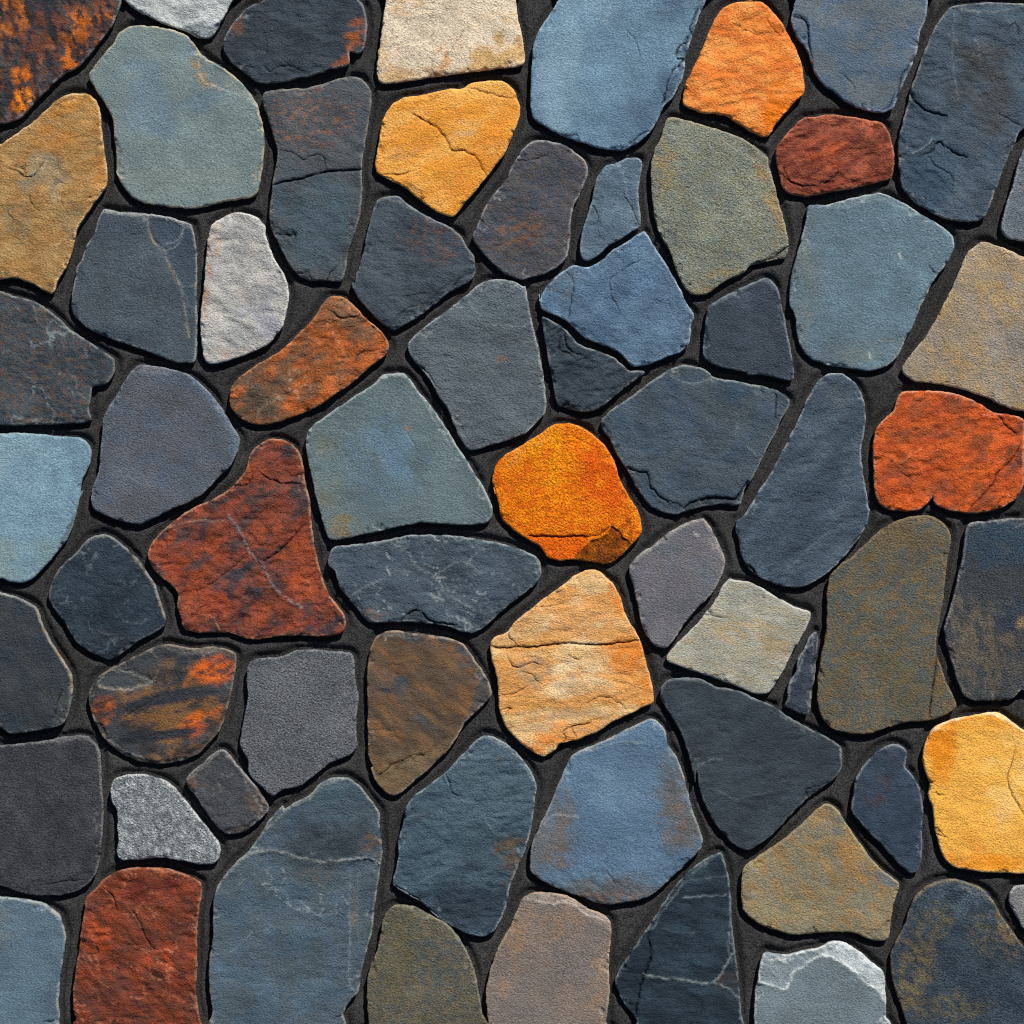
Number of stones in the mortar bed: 66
